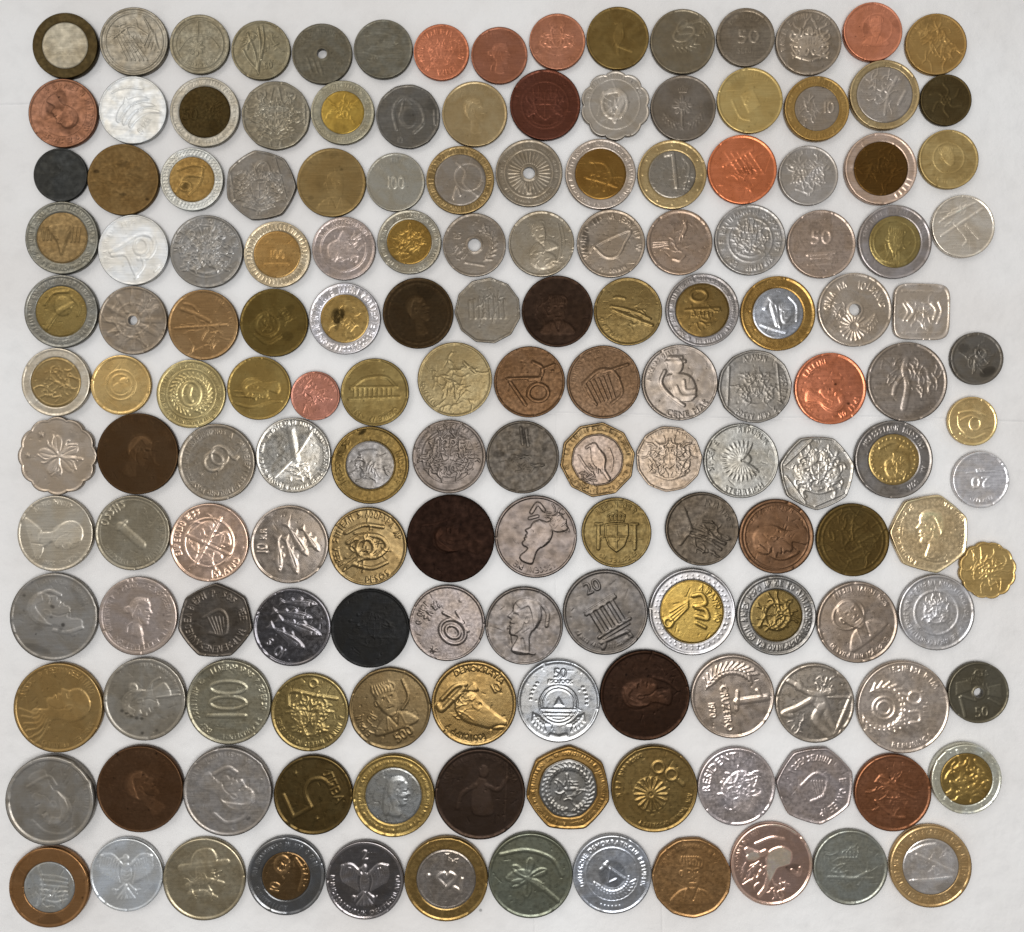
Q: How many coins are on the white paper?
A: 159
